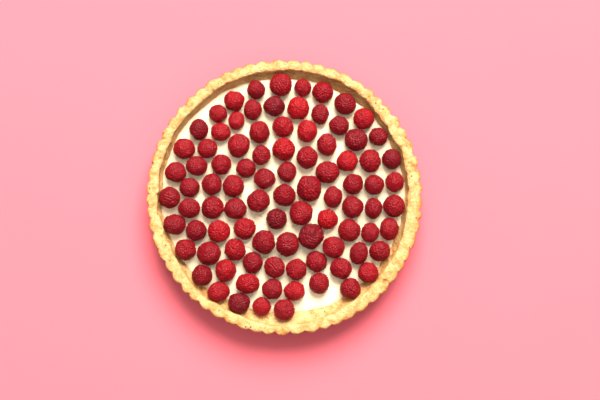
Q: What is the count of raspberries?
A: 91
